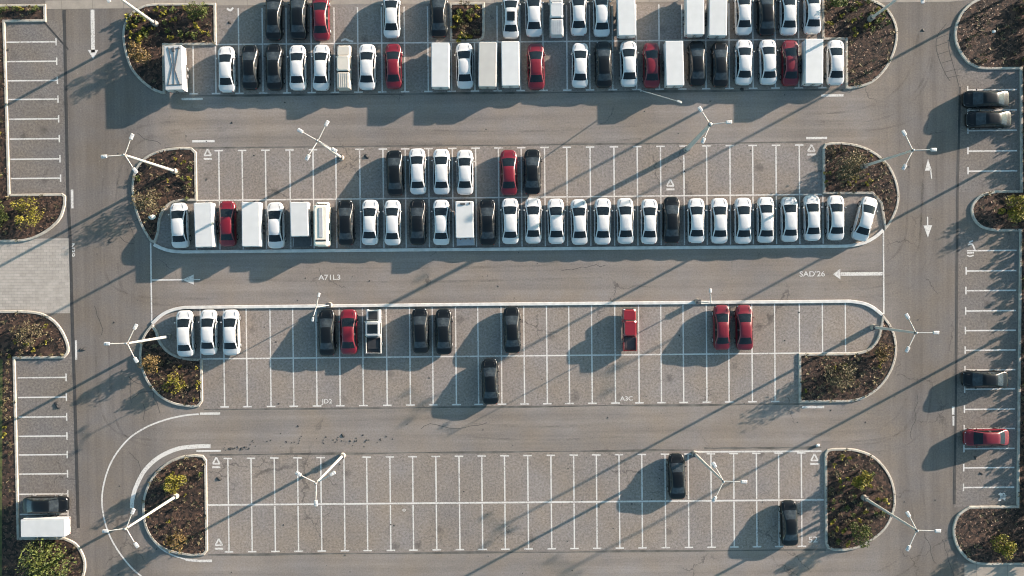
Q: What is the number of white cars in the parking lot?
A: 44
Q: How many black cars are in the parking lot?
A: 26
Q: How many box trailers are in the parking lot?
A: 14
